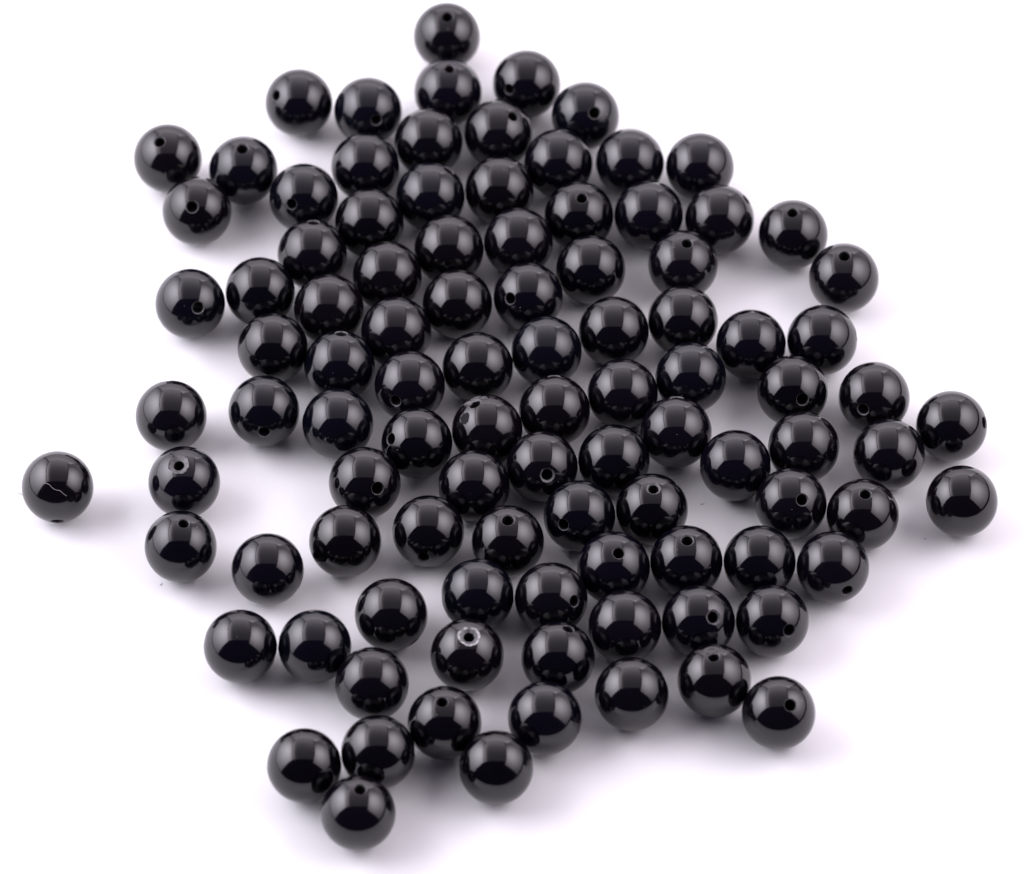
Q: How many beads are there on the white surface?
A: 100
